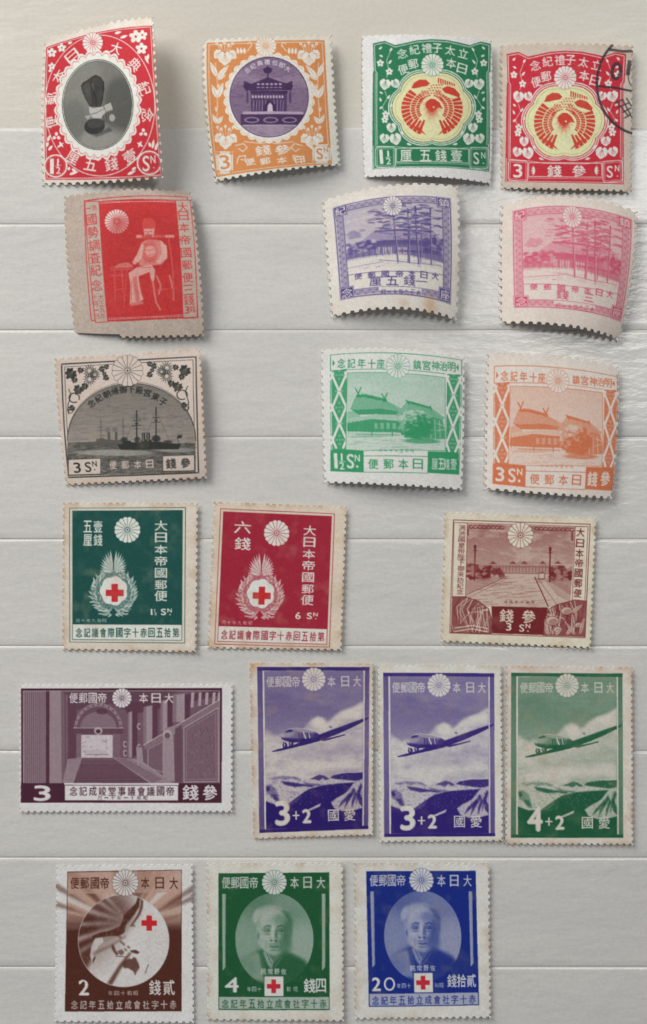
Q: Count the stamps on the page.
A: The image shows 20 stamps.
